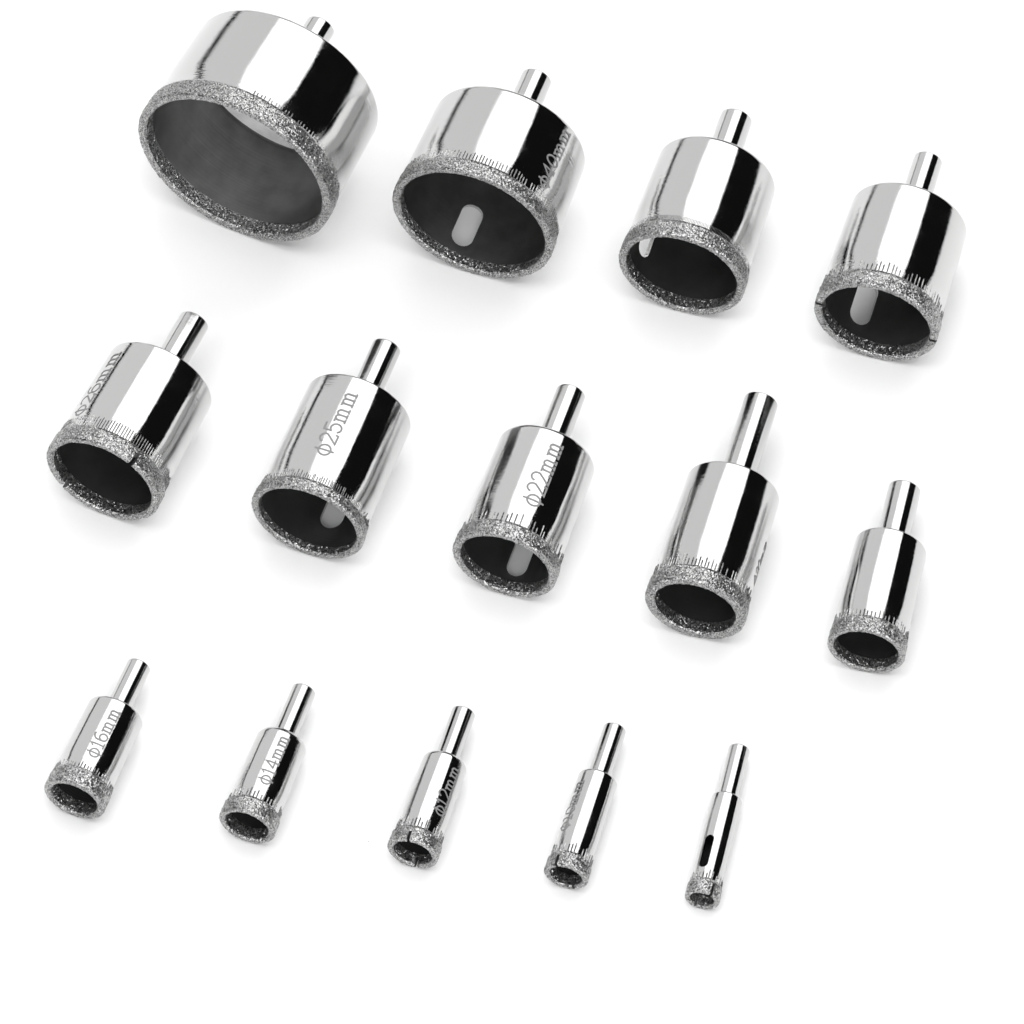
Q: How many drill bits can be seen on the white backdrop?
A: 14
